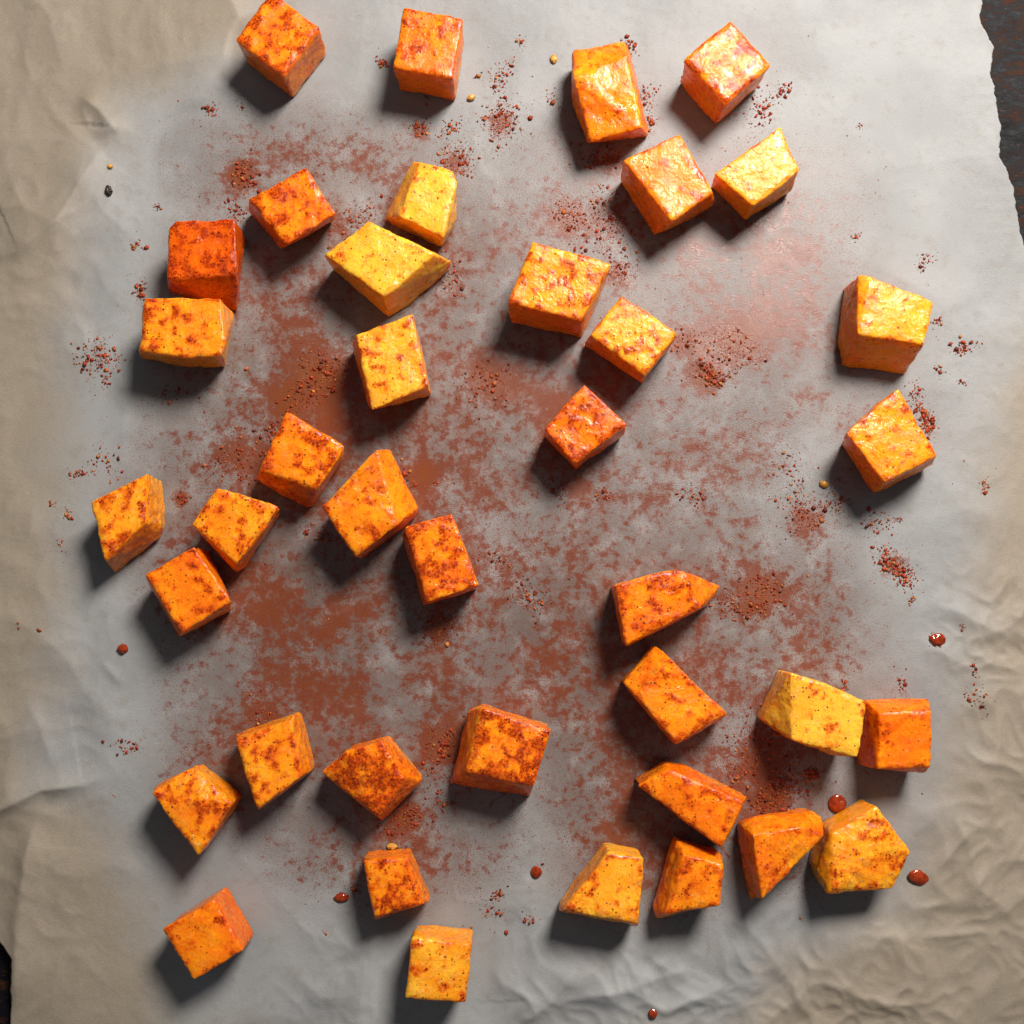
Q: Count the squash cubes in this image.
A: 39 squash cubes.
